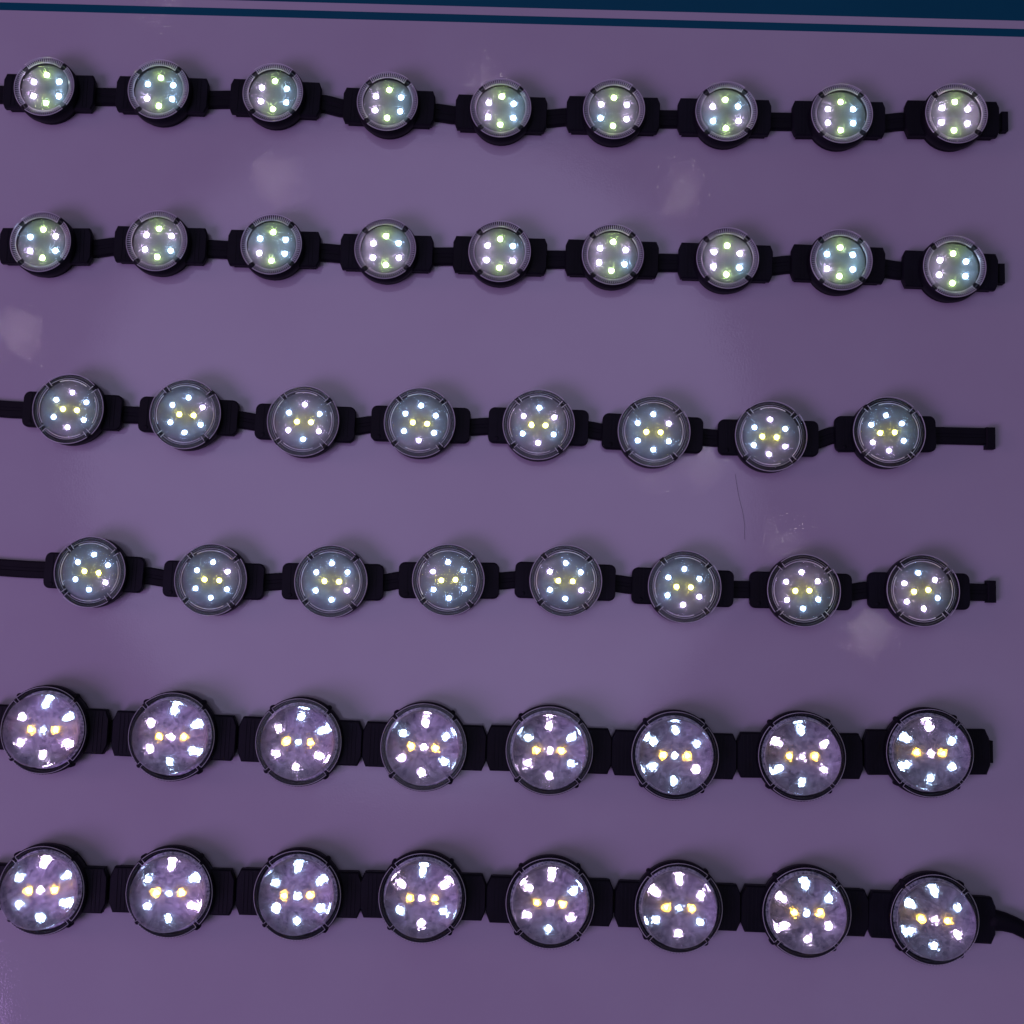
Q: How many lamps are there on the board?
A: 50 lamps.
